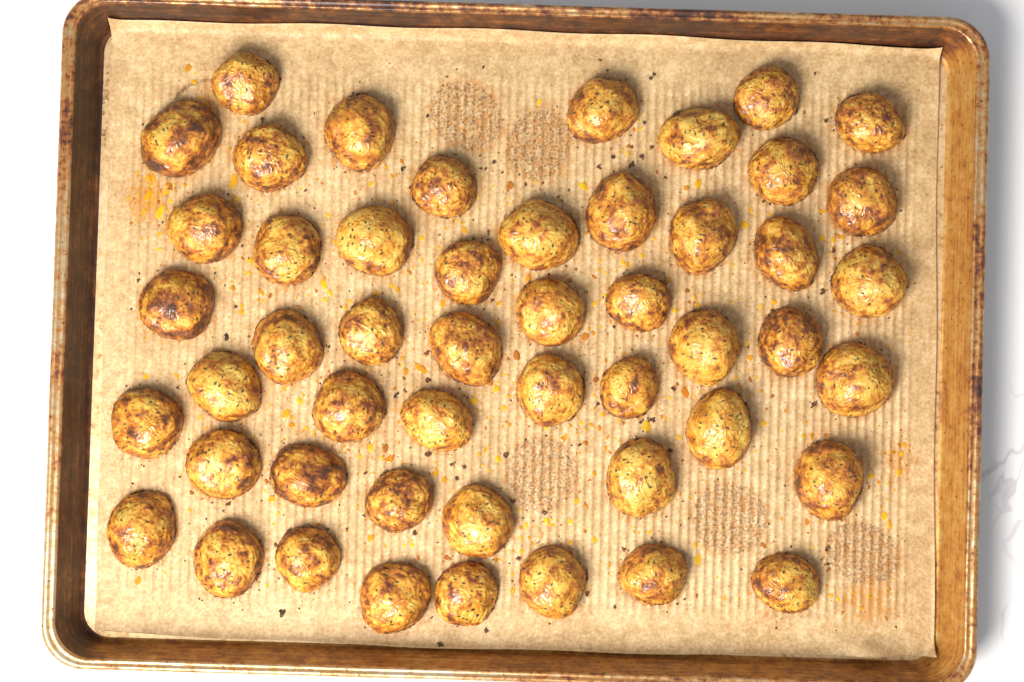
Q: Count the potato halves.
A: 50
